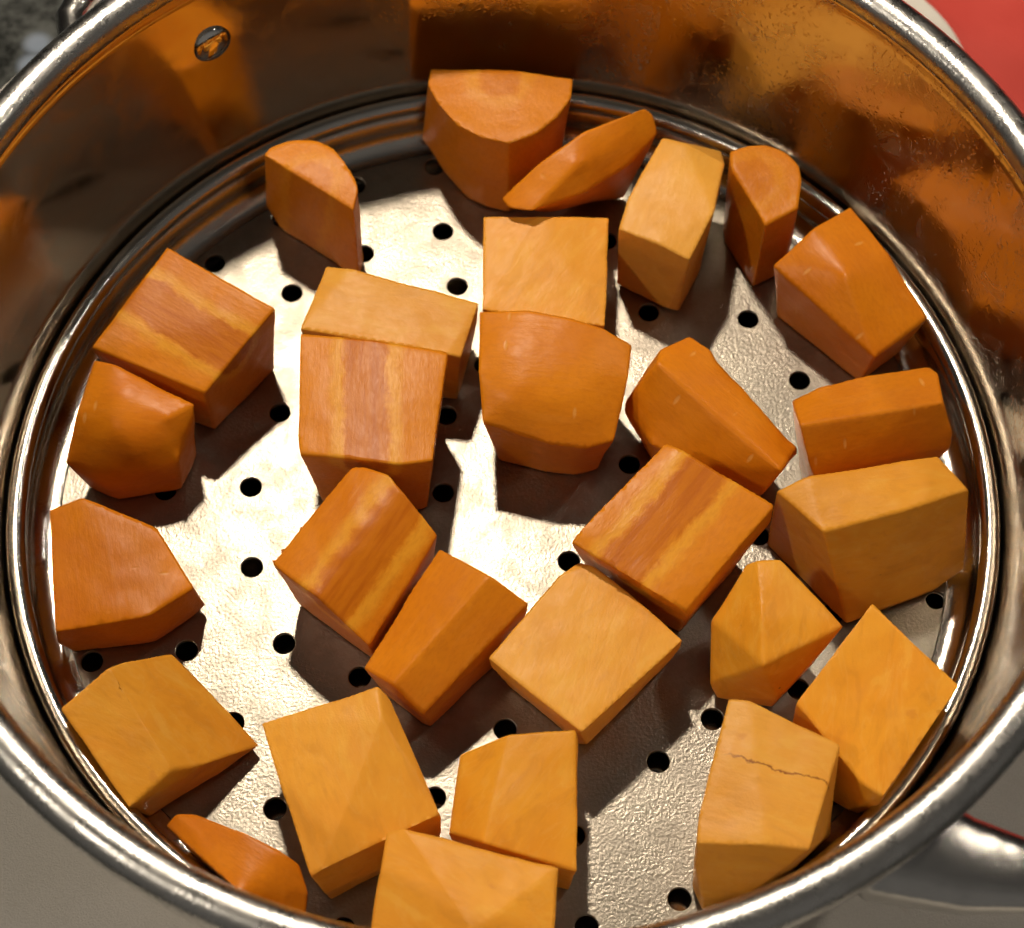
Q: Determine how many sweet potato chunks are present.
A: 12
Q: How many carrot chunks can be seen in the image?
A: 16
